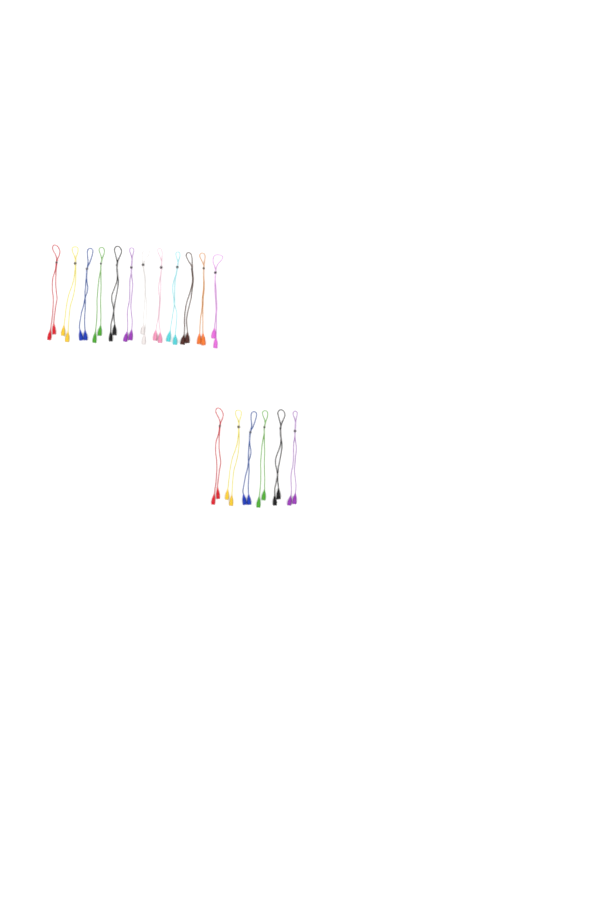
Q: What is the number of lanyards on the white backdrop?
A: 18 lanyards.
